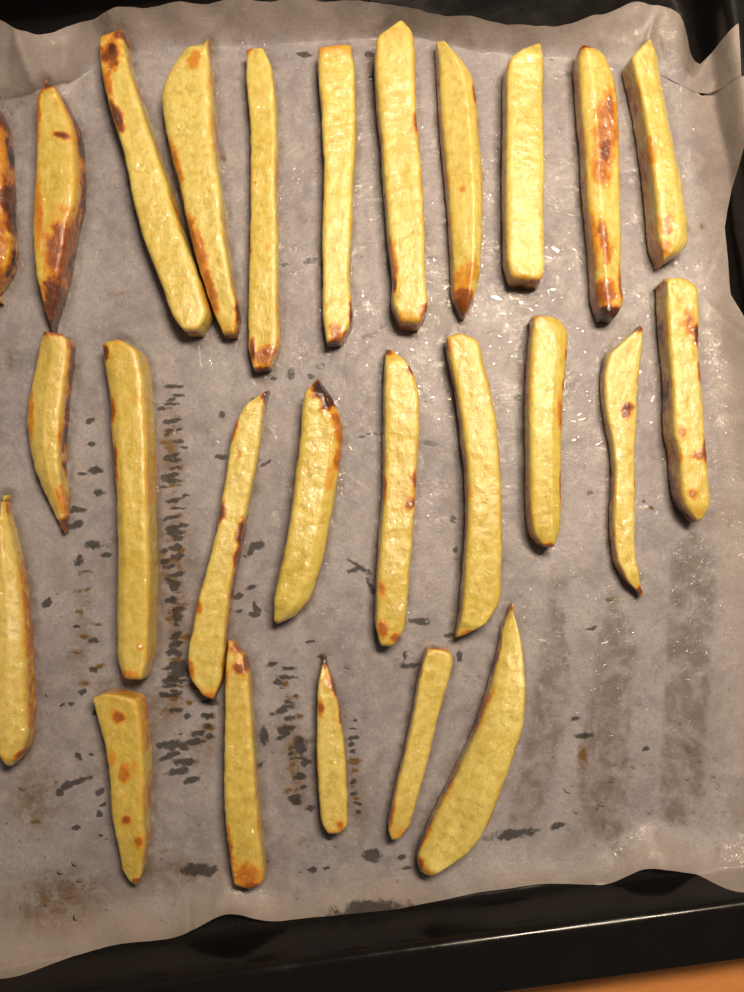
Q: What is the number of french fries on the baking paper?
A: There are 26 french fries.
